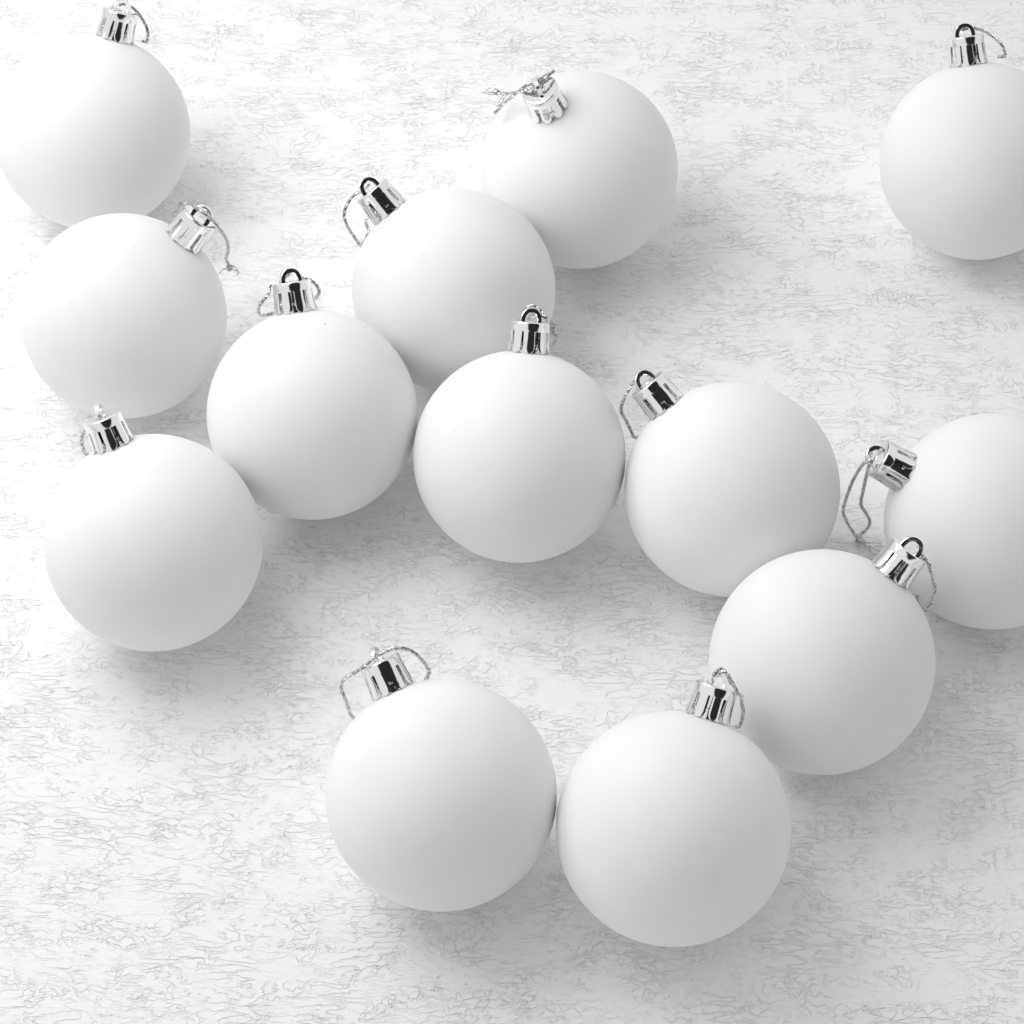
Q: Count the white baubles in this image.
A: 13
